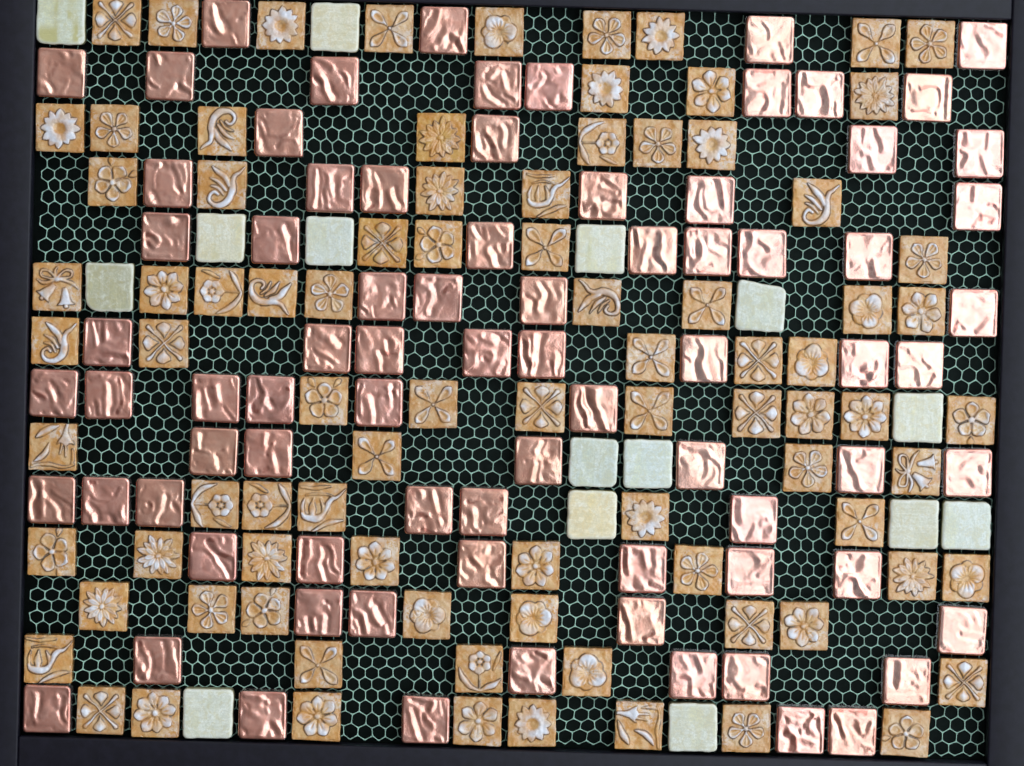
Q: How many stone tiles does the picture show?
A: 15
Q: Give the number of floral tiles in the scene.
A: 87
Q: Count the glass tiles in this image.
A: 79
